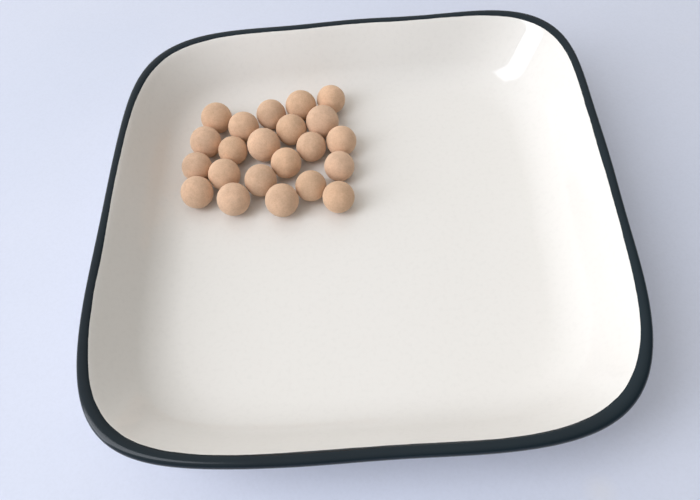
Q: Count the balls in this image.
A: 22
